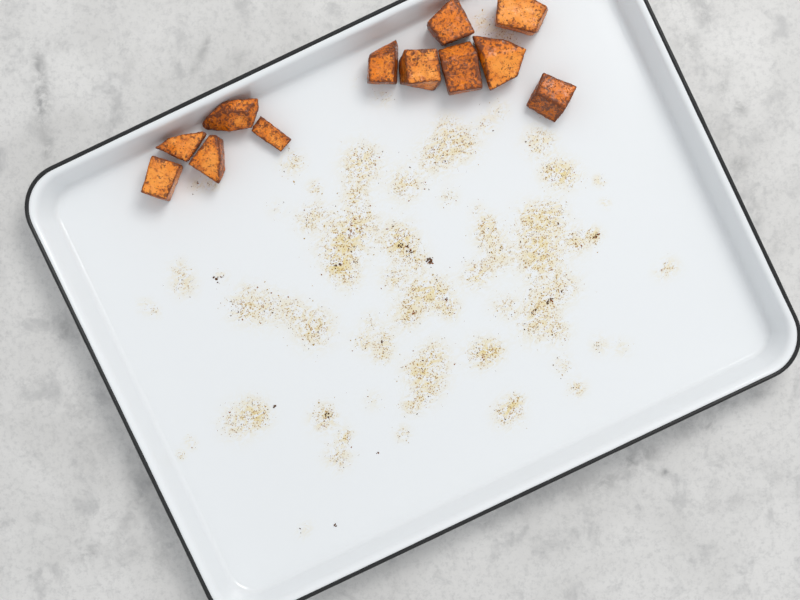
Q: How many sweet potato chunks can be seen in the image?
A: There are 12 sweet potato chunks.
